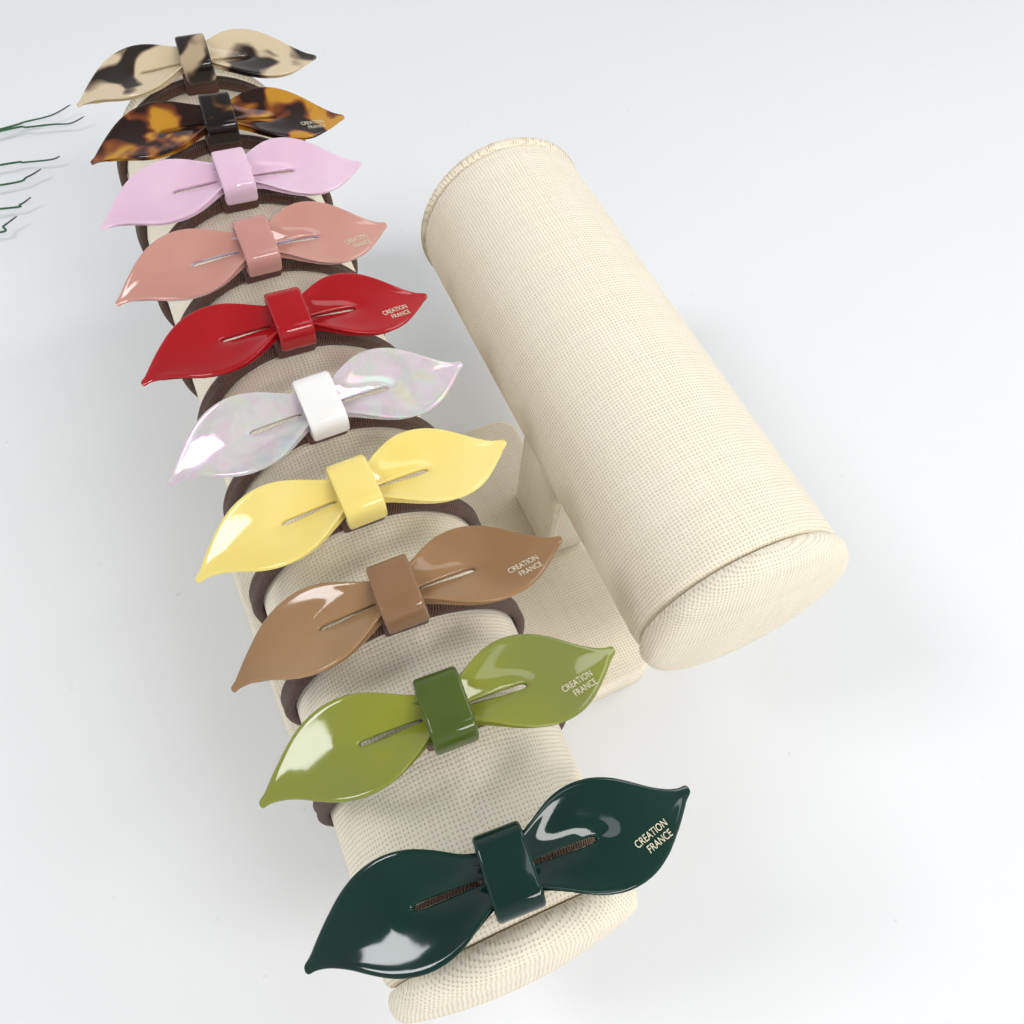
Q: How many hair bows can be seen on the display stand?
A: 10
